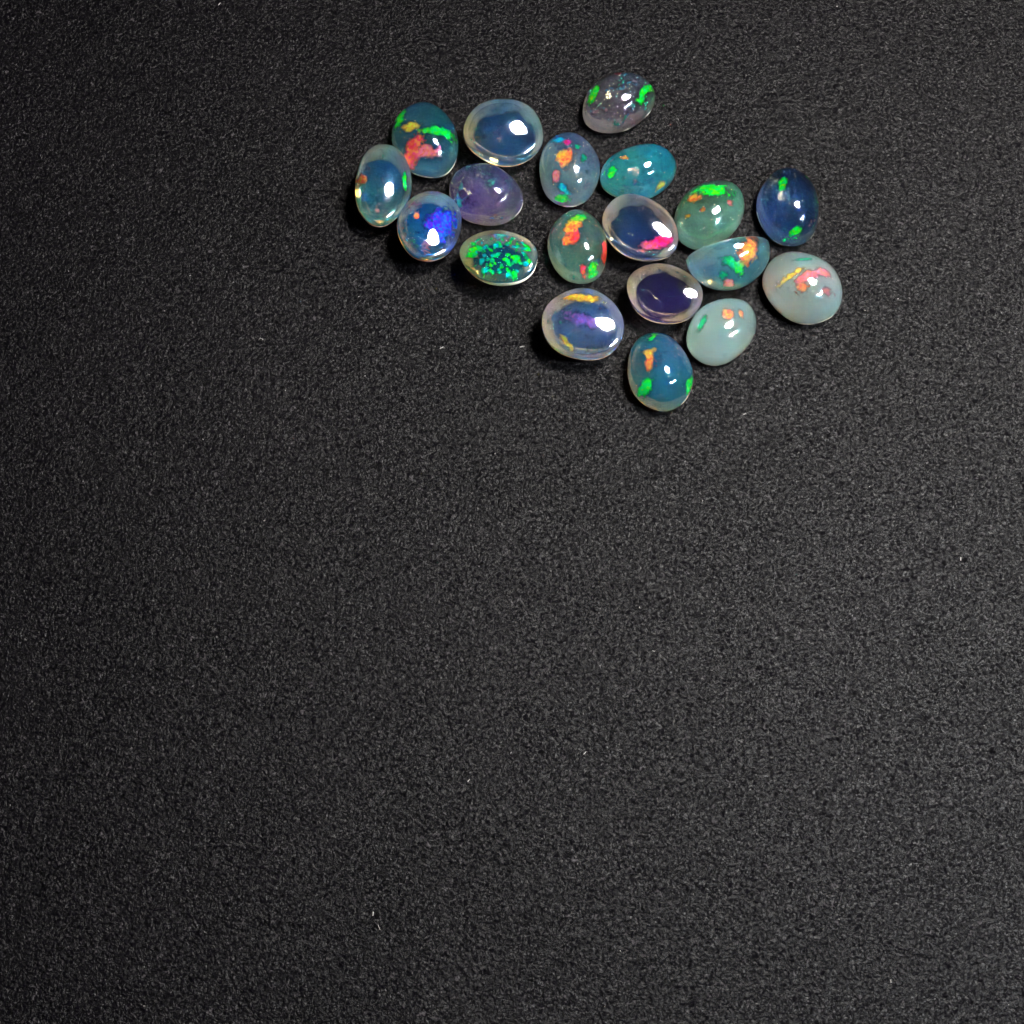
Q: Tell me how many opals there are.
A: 19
